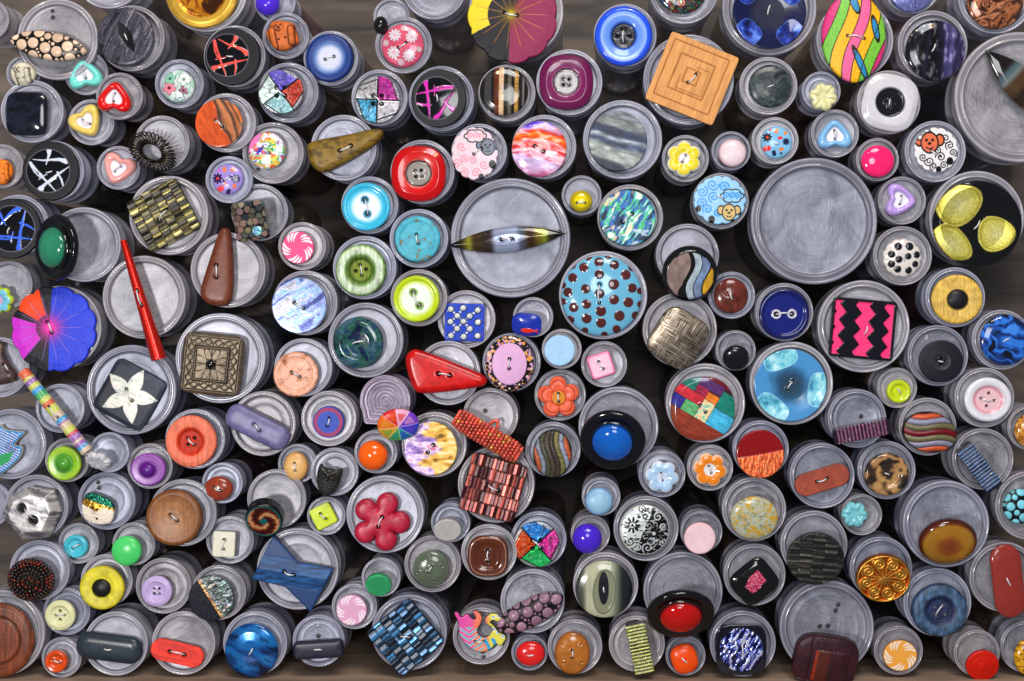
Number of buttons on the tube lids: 179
